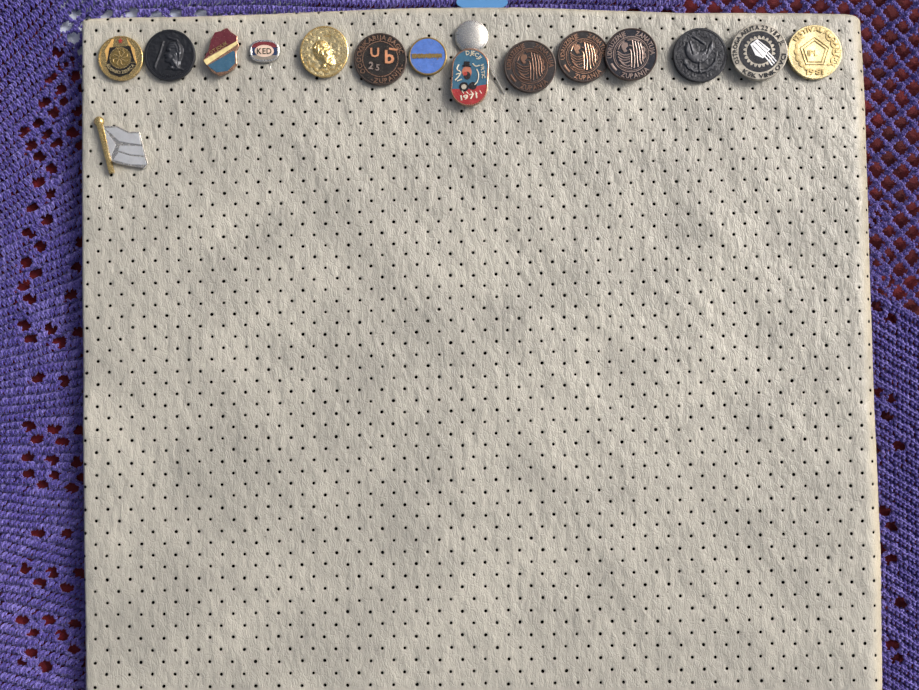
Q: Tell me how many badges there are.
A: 16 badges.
